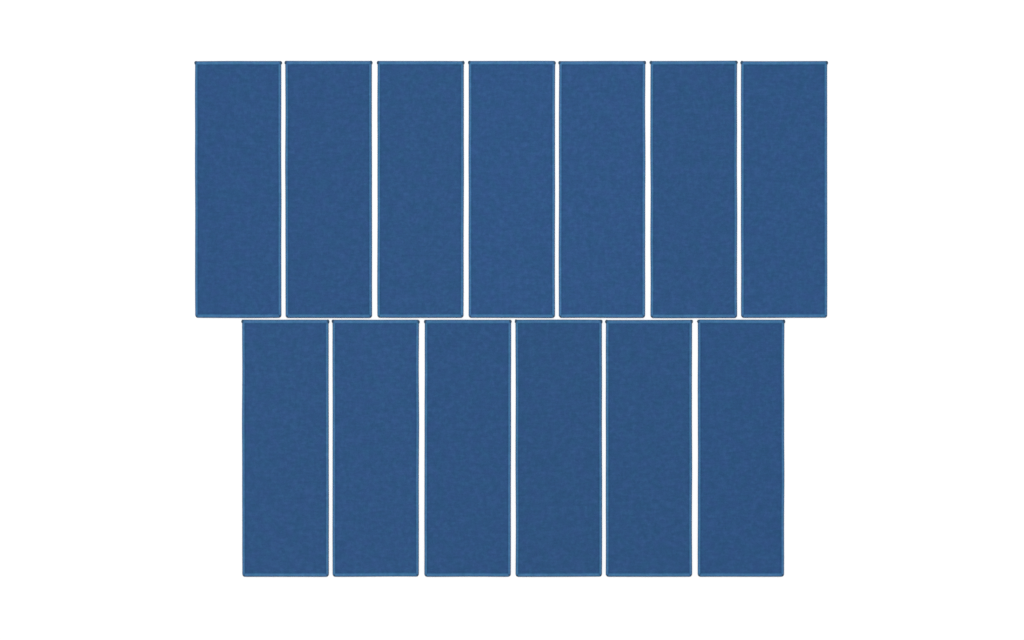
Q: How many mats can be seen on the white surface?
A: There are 13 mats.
